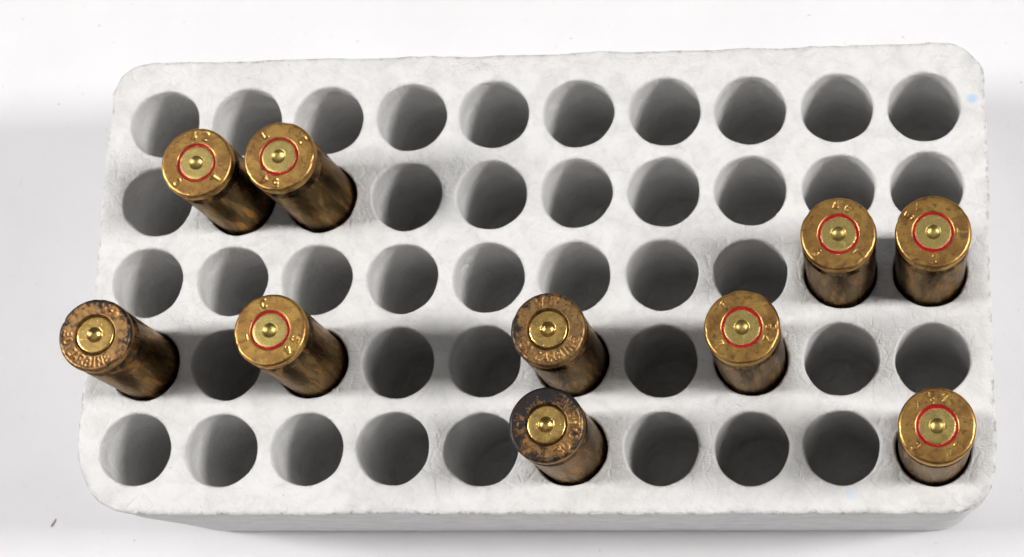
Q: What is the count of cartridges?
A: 10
